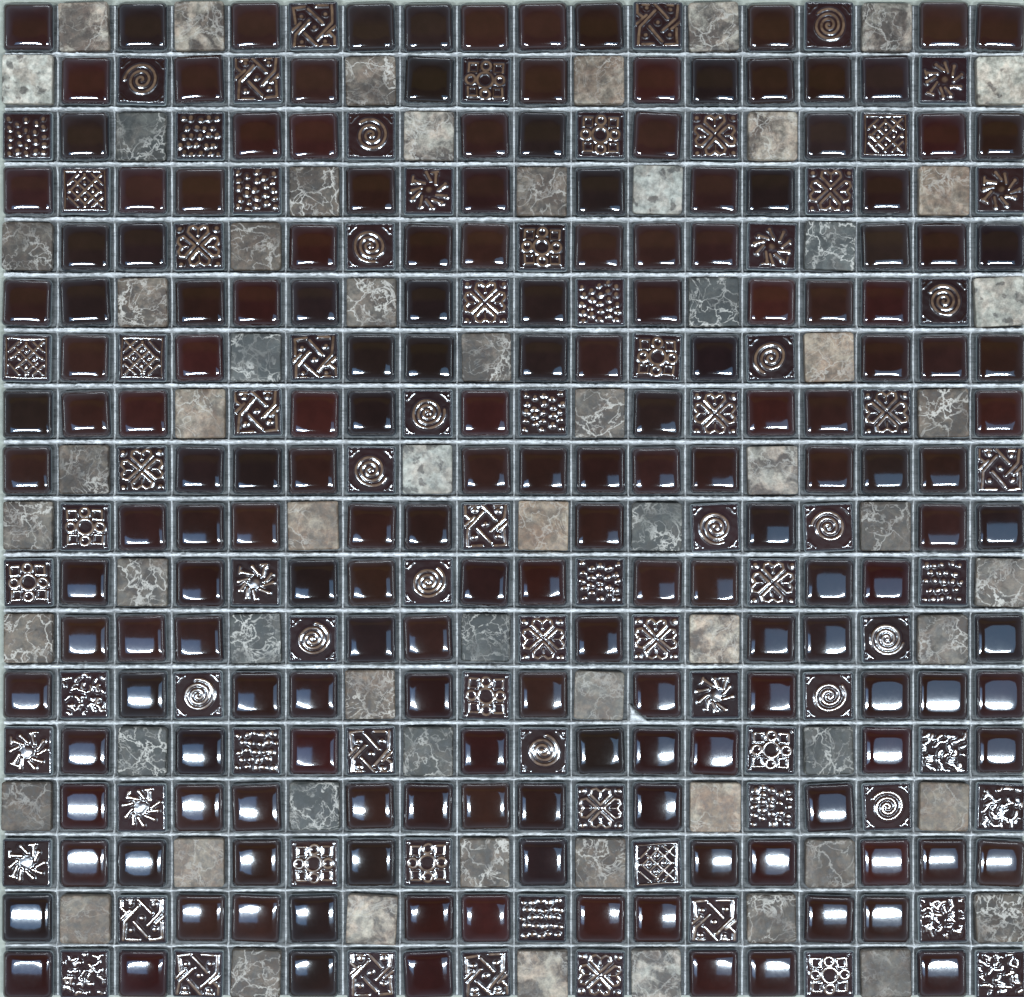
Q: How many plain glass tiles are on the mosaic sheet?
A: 177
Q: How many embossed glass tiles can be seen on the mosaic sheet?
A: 83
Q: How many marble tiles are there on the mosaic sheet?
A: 64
